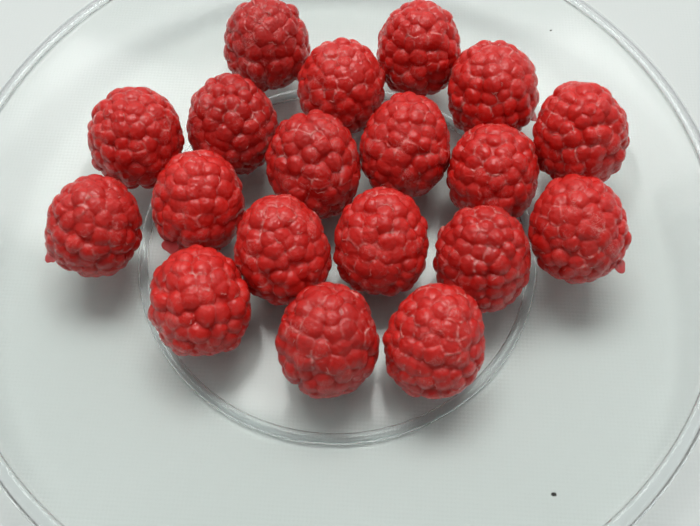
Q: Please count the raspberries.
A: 19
